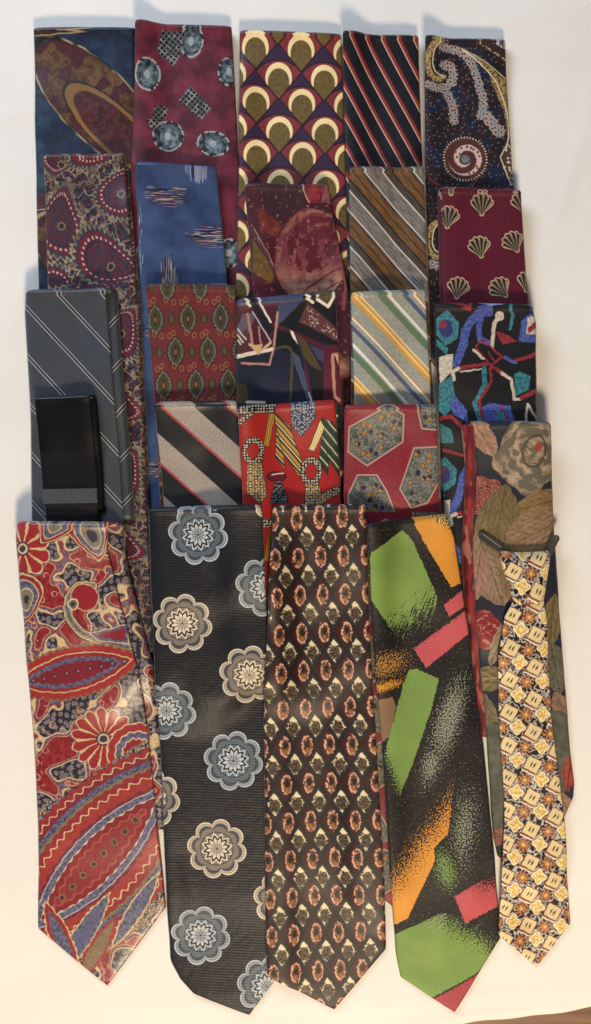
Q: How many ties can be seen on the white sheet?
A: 25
